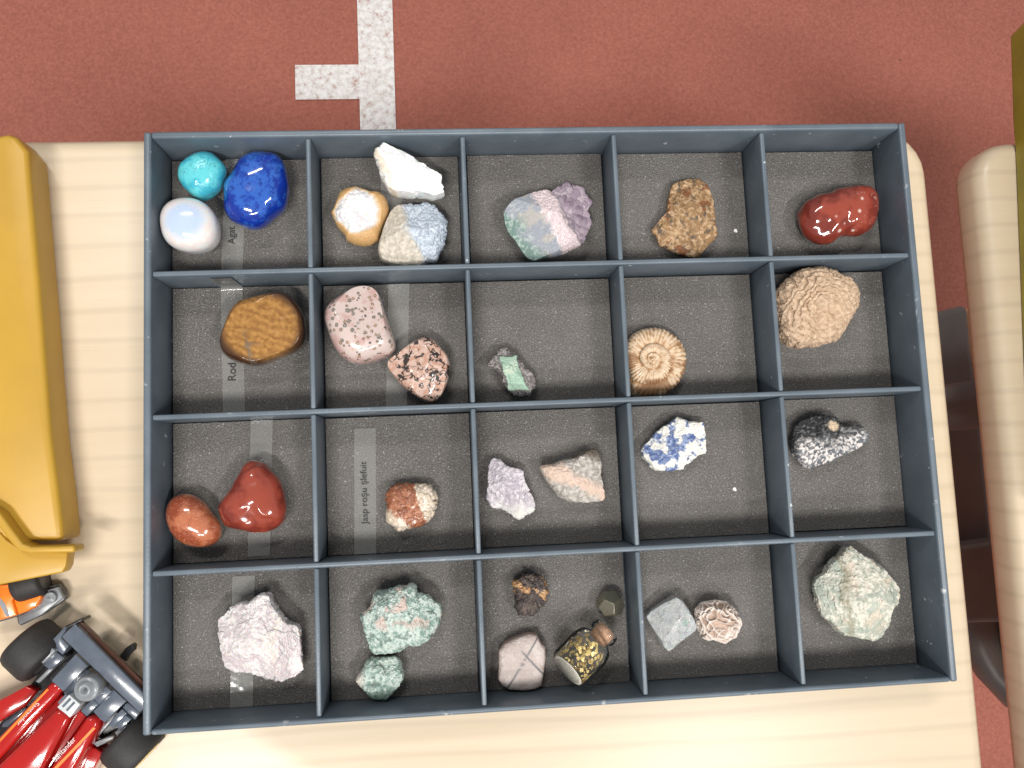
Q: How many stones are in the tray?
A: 31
